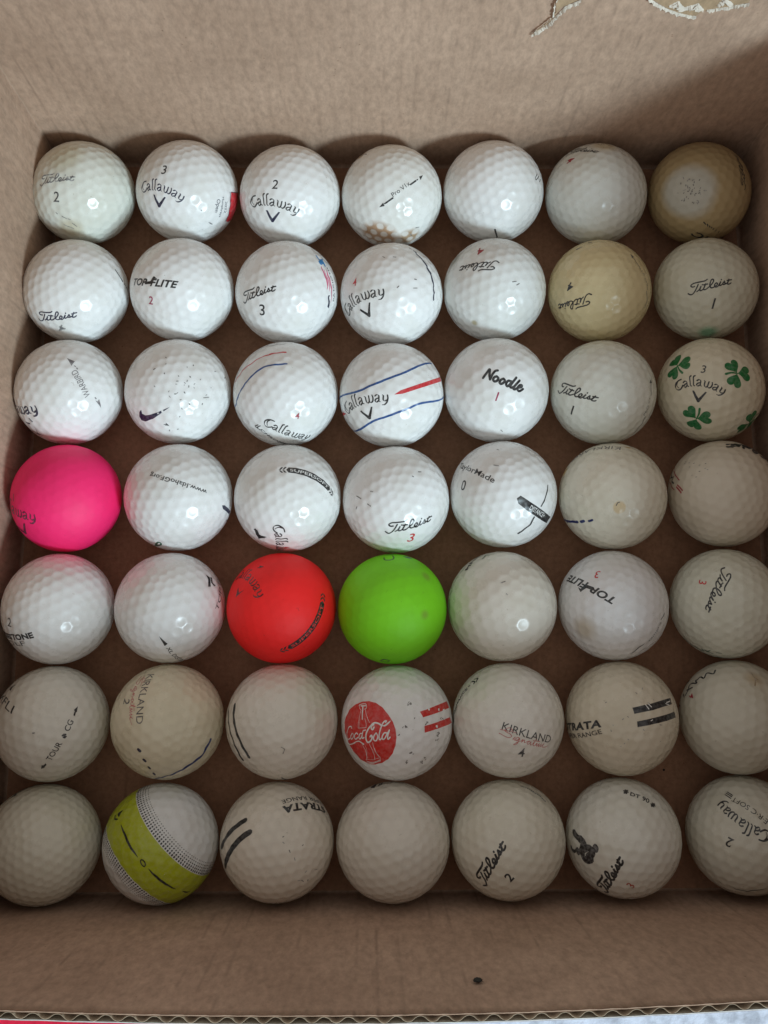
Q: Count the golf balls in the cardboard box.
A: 49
